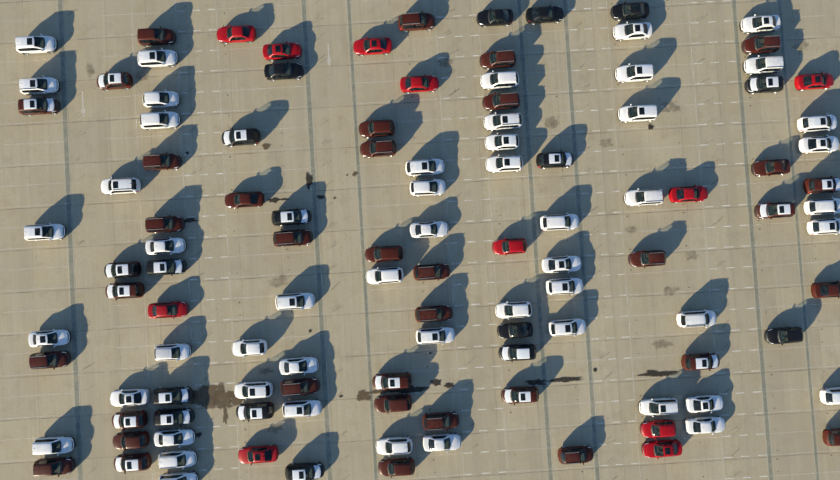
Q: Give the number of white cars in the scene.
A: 51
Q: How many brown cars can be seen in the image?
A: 36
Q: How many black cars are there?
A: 17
